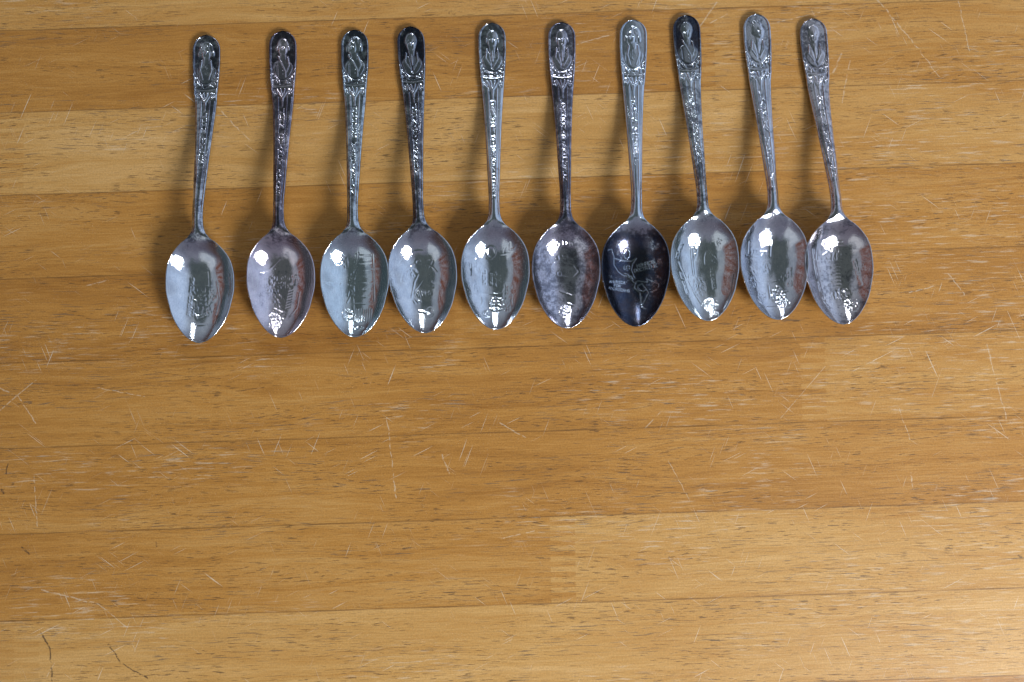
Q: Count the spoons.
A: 10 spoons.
